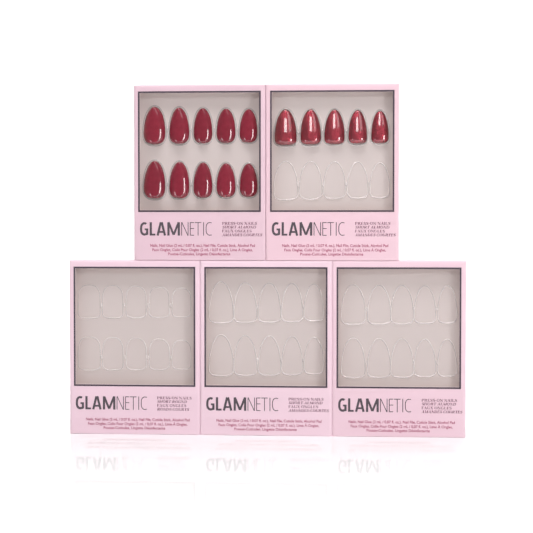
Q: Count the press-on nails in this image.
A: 15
